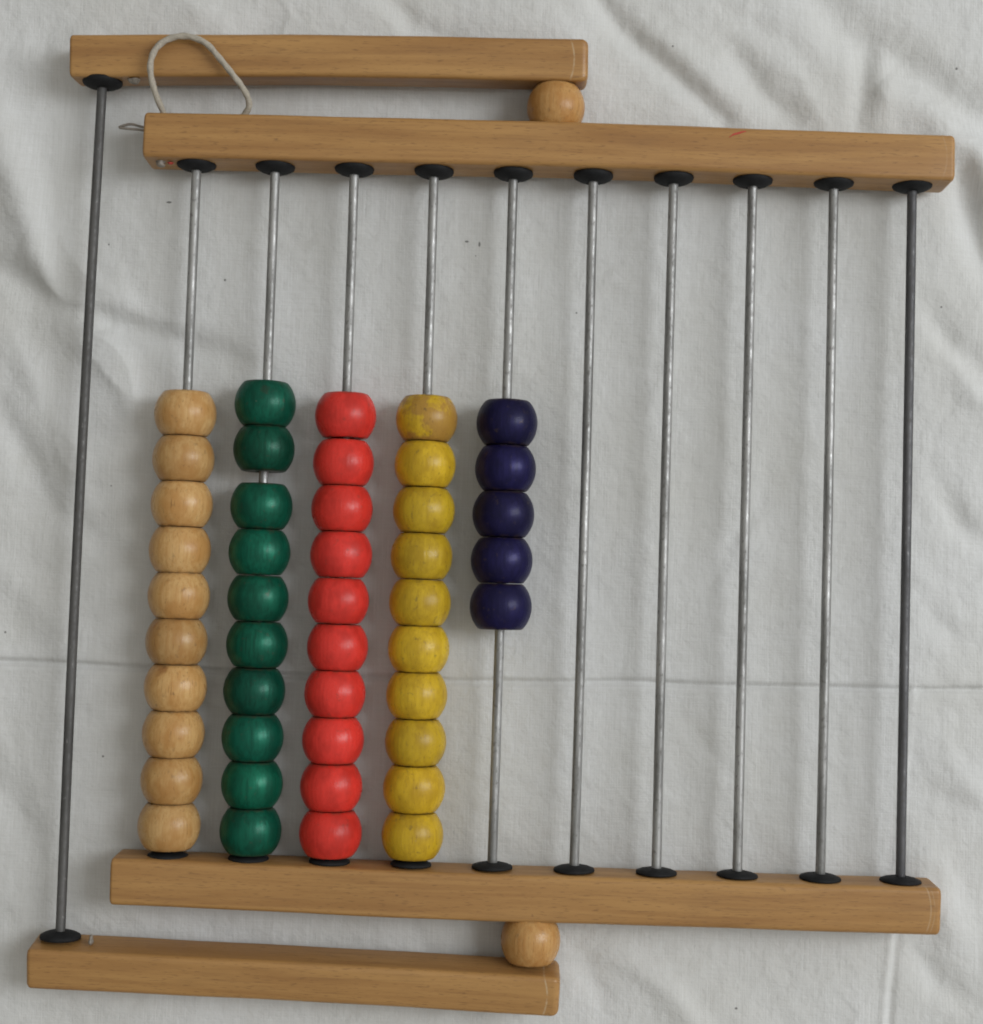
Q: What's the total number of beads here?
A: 45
